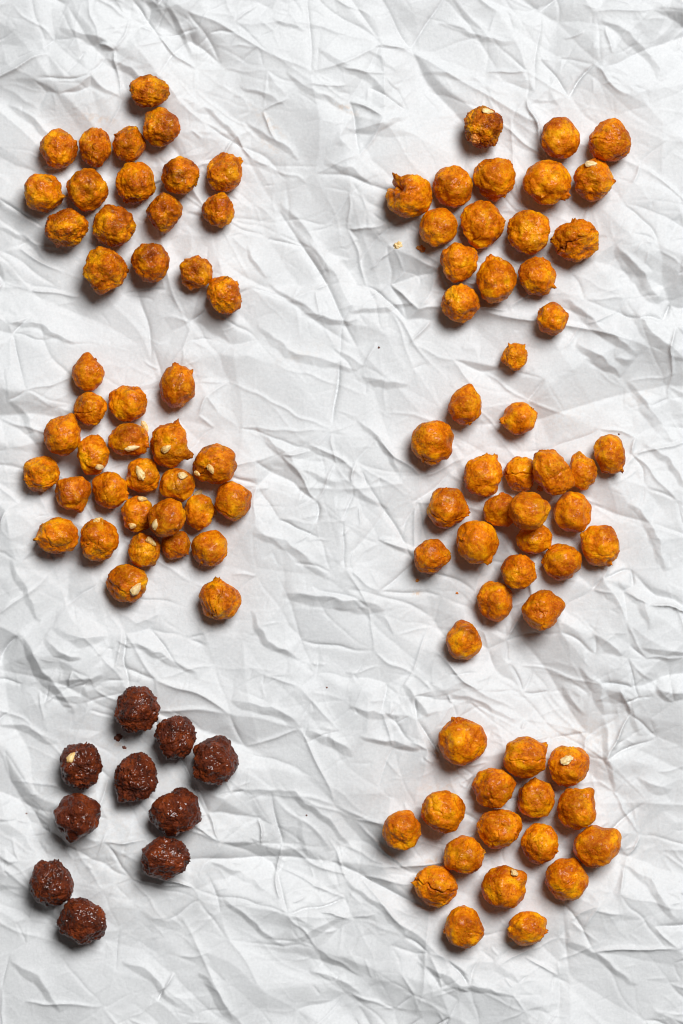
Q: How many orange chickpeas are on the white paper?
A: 99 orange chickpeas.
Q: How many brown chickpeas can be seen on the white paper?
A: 10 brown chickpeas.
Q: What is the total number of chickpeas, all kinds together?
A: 109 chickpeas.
